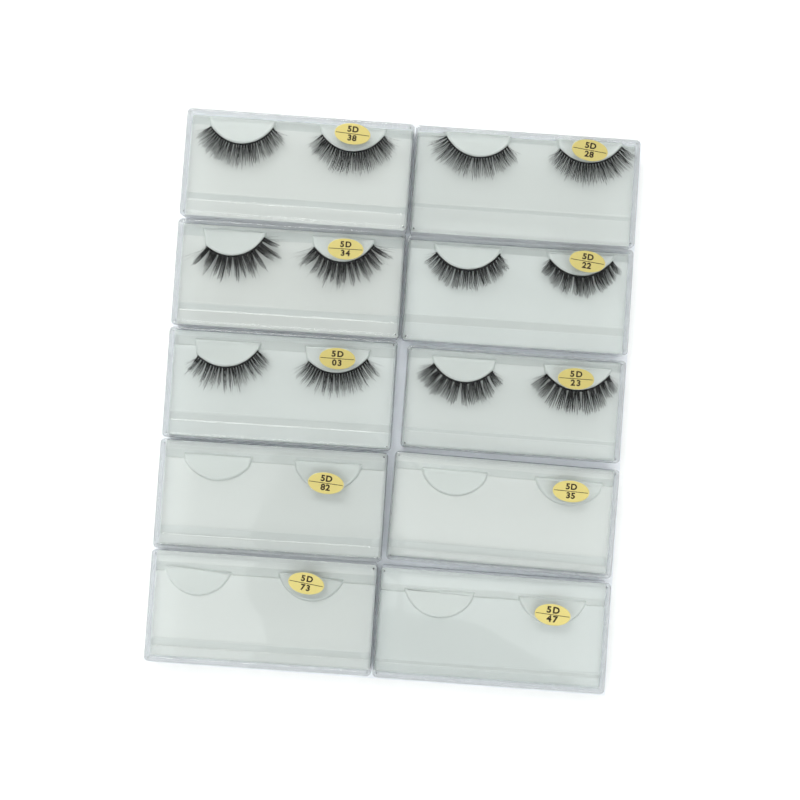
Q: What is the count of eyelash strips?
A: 12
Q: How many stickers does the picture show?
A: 10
